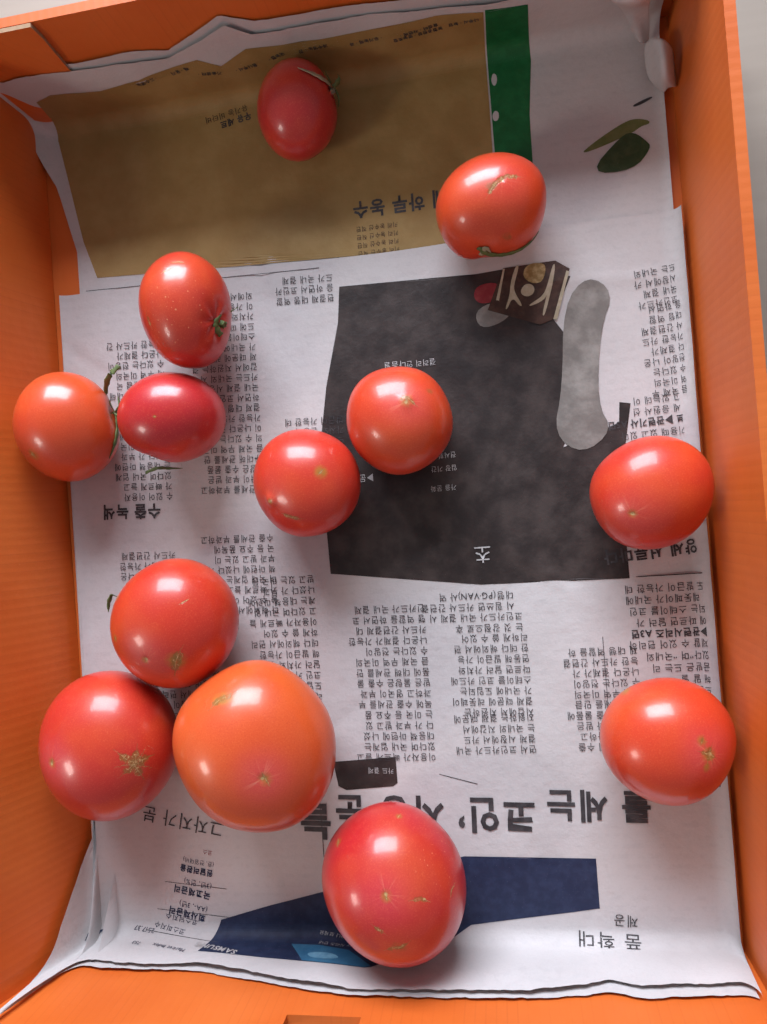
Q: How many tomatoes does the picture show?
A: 13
